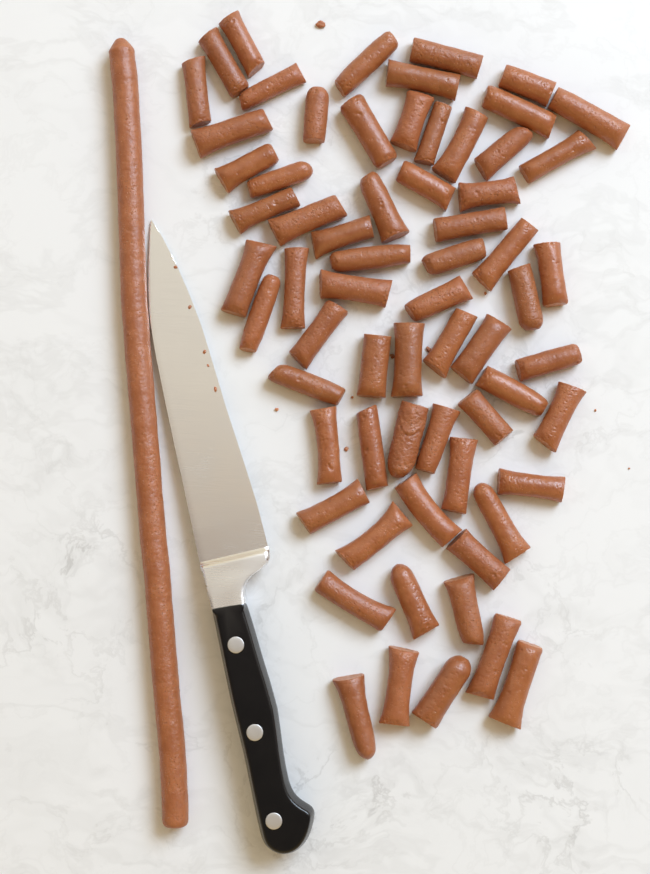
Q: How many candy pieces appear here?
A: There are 66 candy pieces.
